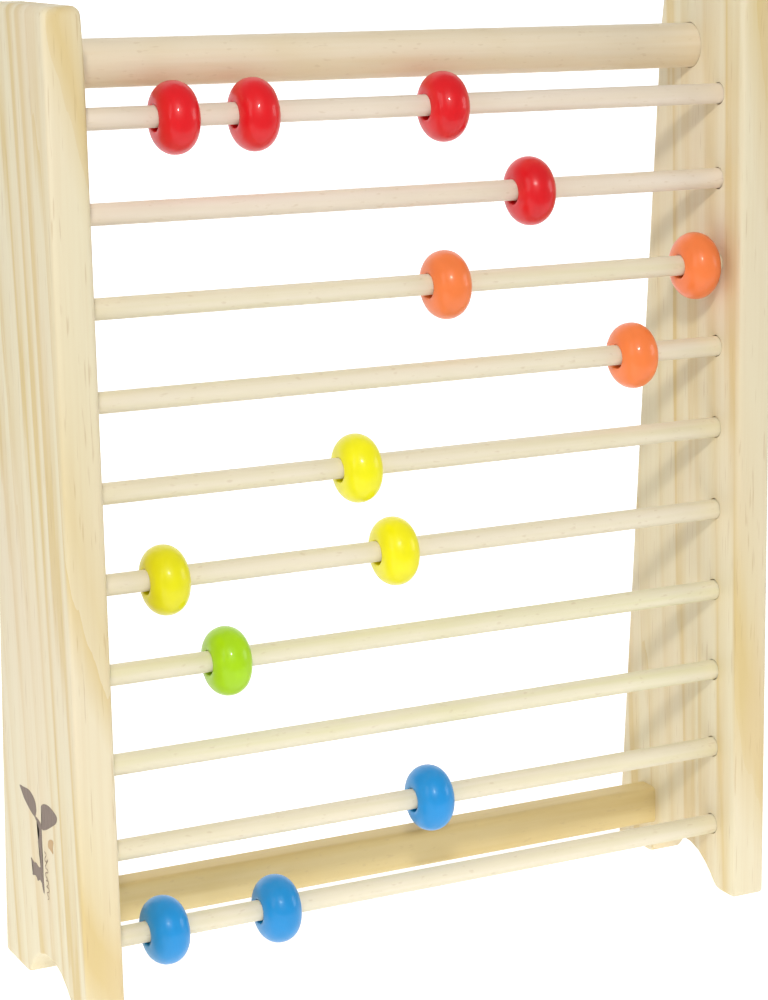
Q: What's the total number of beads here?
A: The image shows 14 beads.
